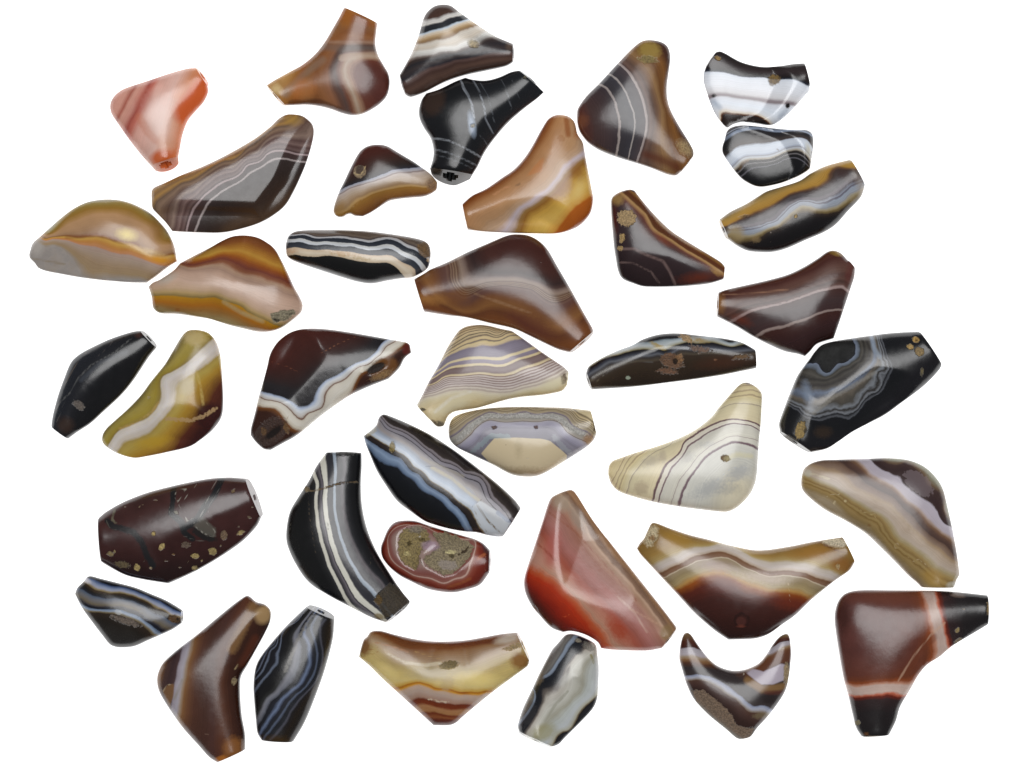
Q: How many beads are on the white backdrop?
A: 39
